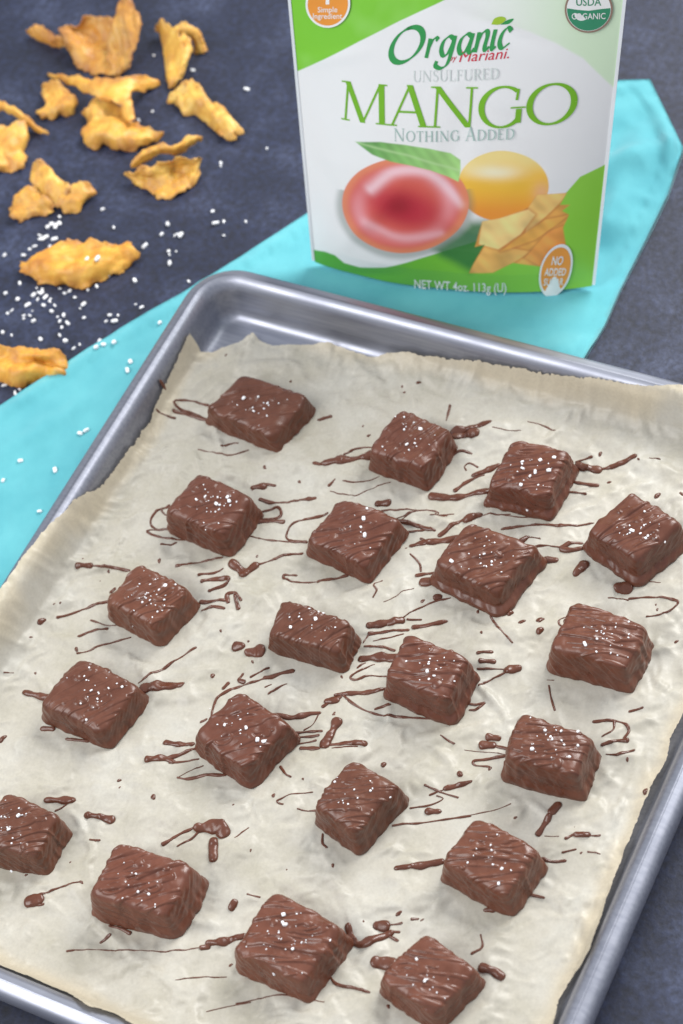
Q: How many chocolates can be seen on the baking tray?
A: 20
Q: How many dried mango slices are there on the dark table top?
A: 11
